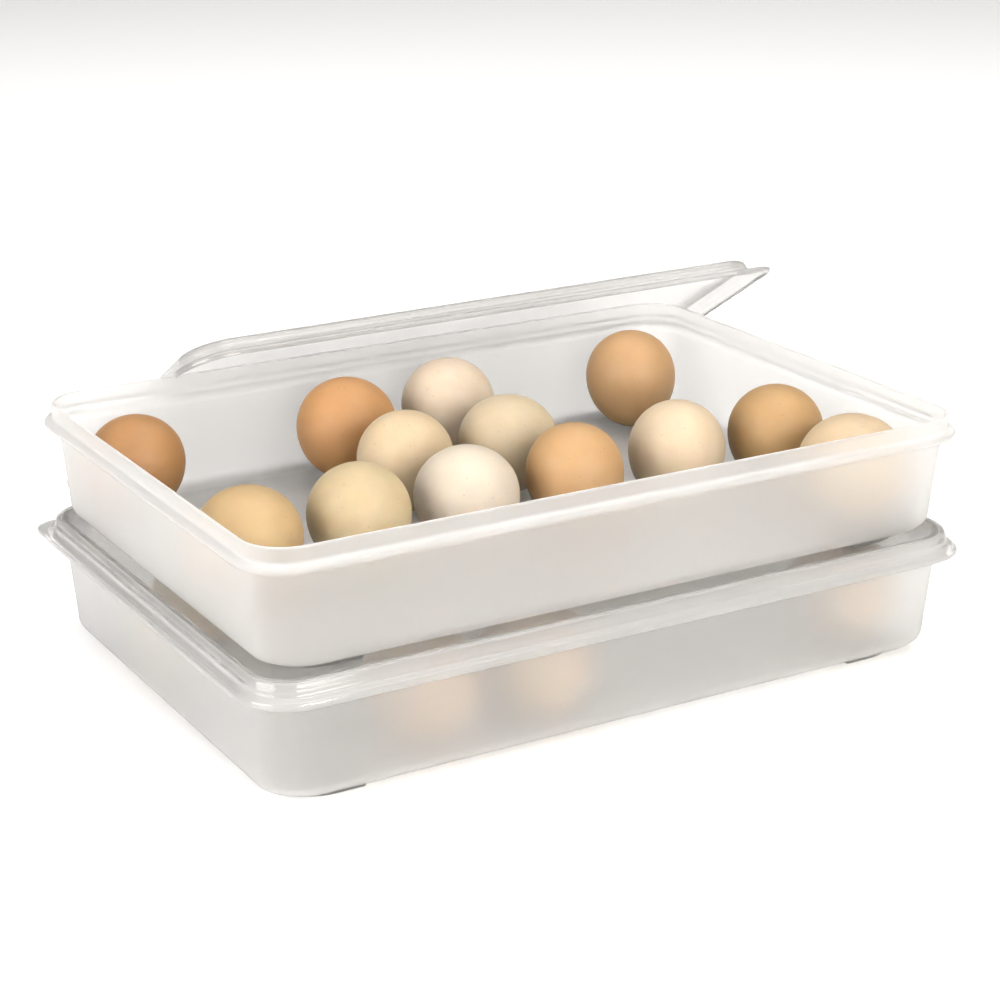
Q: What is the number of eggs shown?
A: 17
